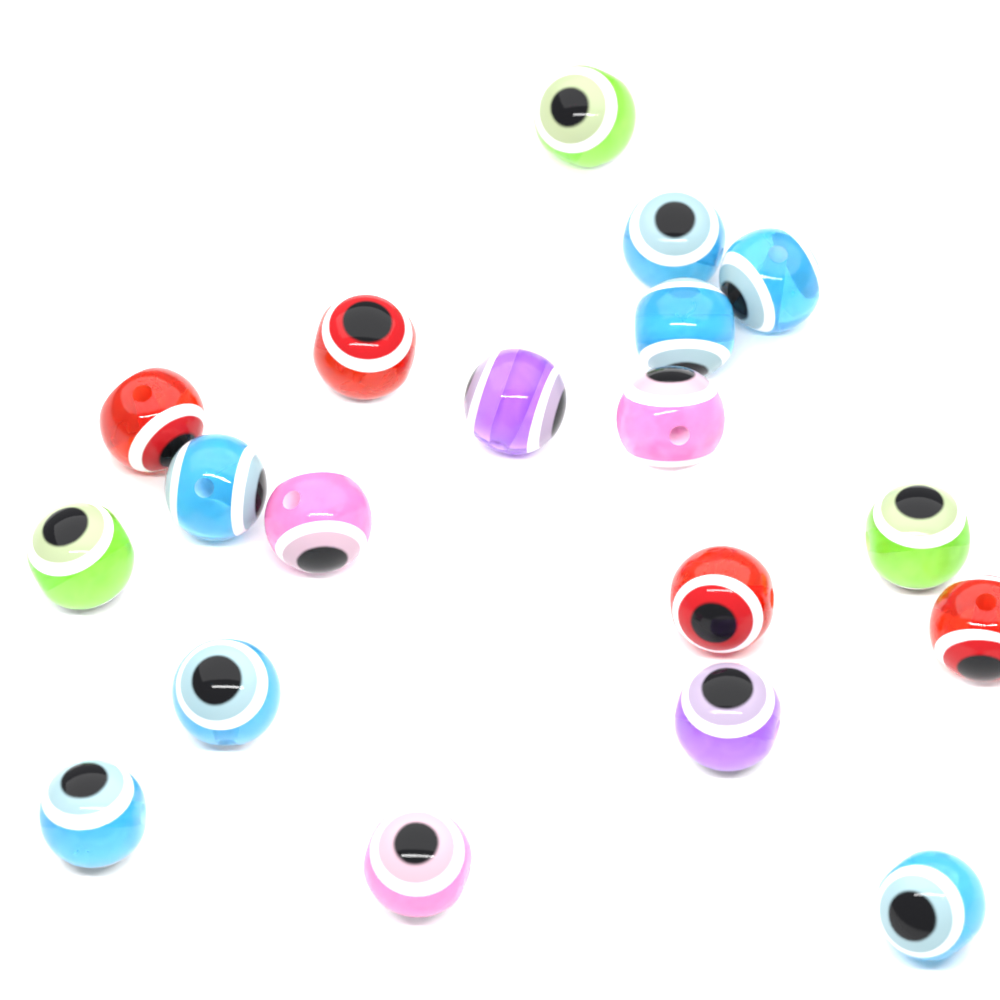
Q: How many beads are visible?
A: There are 19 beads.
